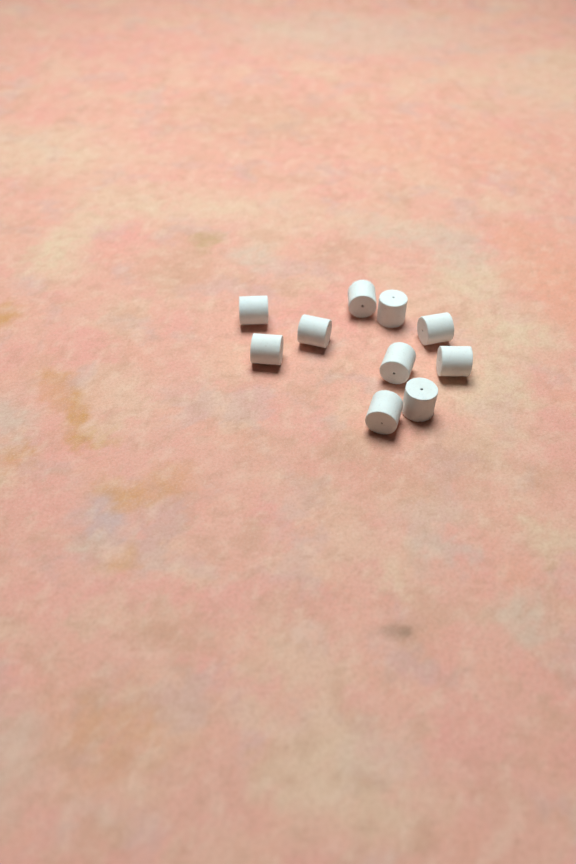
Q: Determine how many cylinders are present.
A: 10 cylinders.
